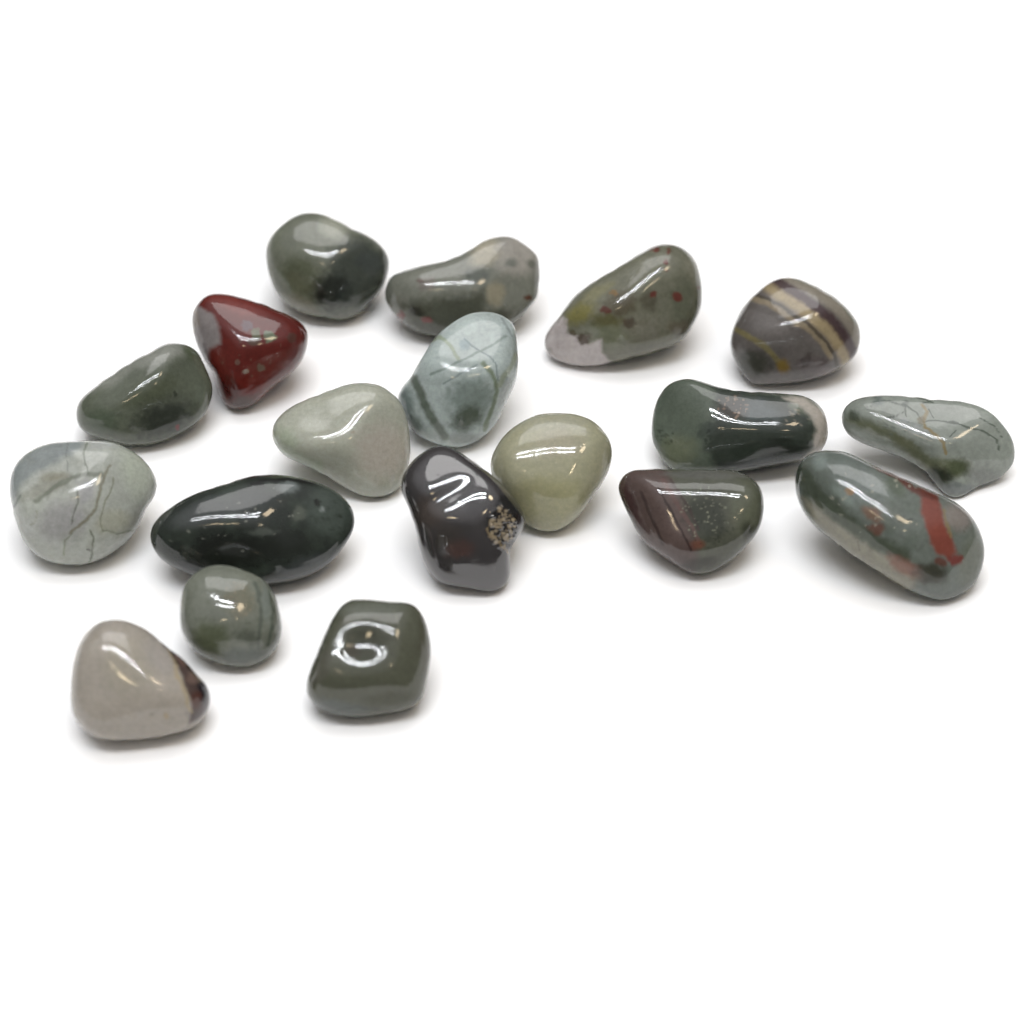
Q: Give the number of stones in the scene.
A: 19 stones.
